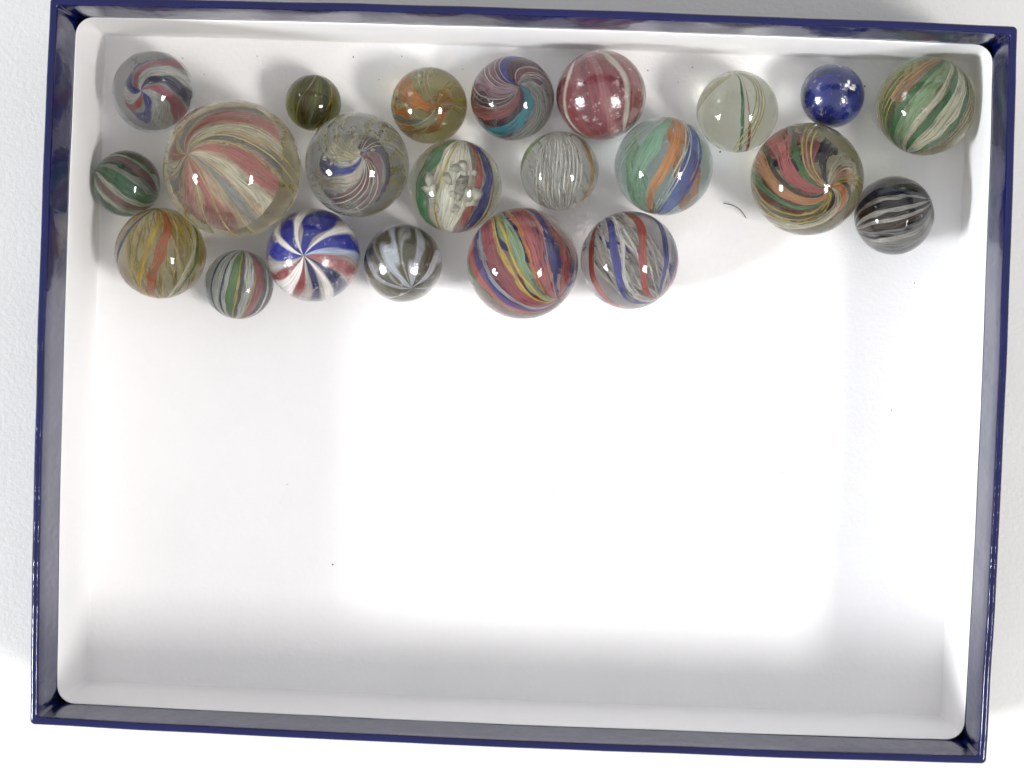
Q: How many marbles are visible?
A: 22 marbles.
